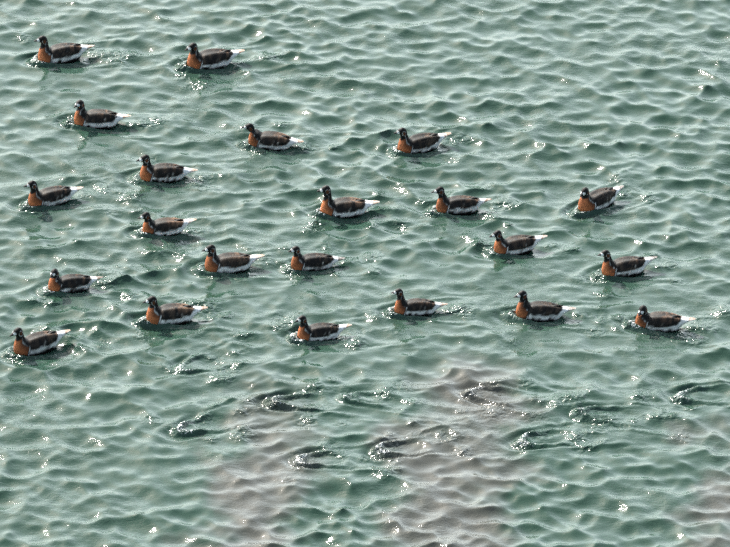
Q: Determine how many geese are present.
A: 22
